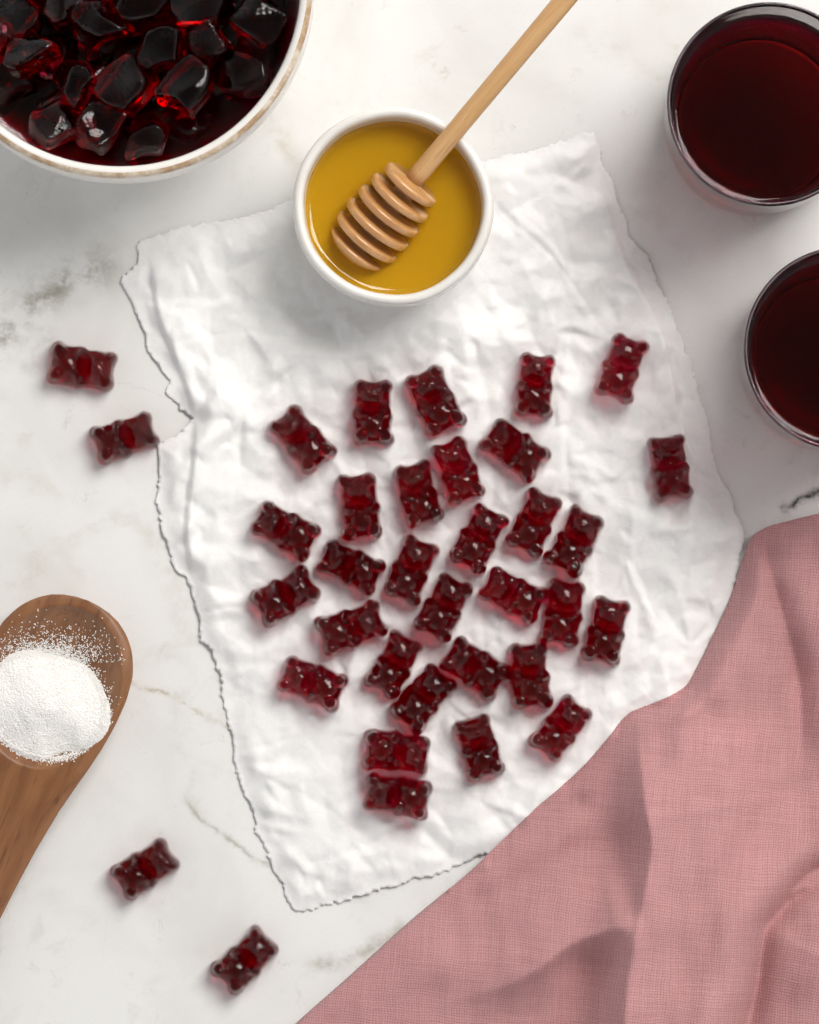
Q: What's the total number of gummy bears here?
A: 35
